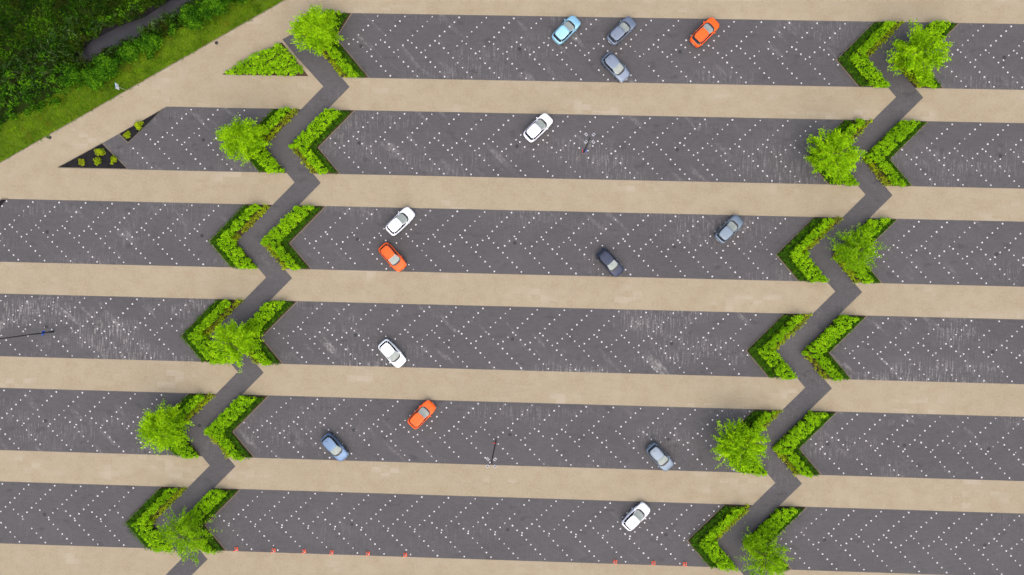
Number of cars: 14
